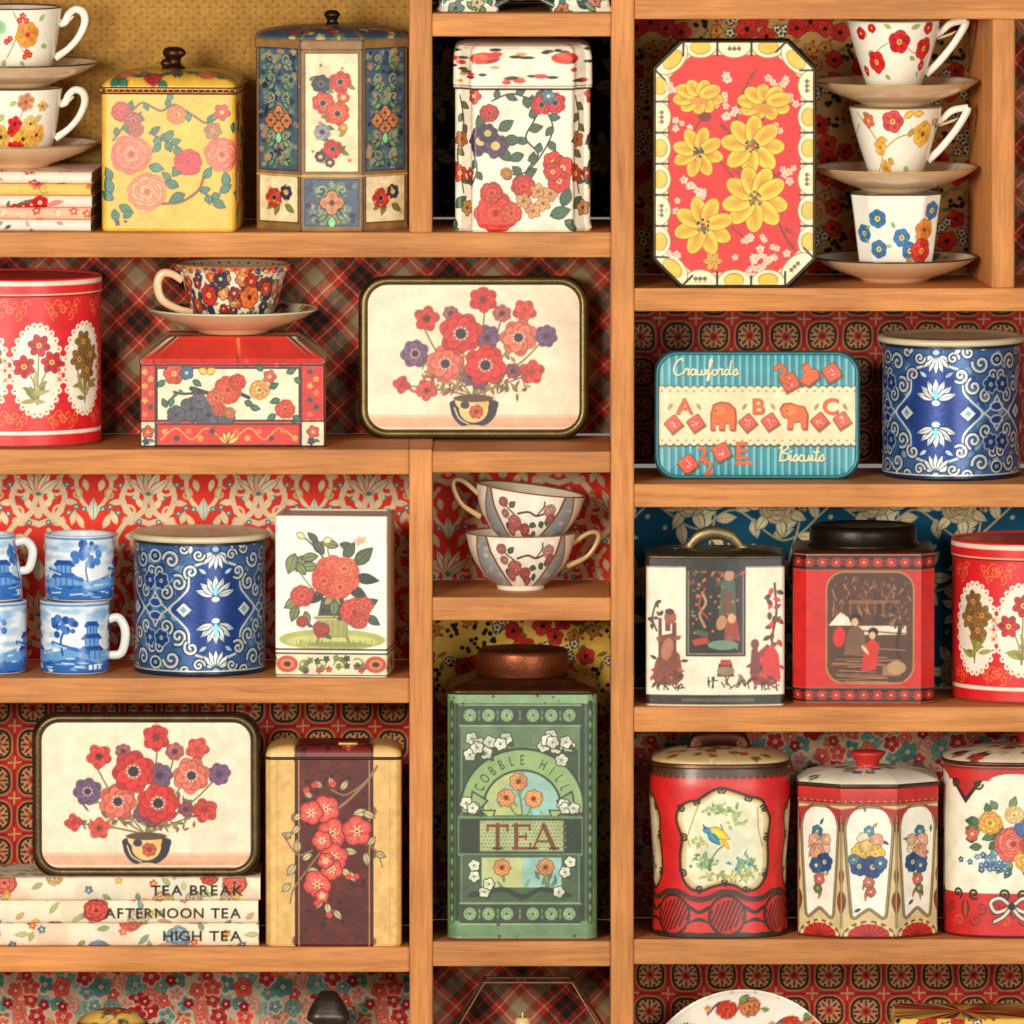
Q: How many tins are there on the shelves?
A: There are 20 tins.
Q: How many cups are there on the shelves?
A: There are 12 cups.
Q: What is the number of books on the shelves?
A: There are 8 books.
